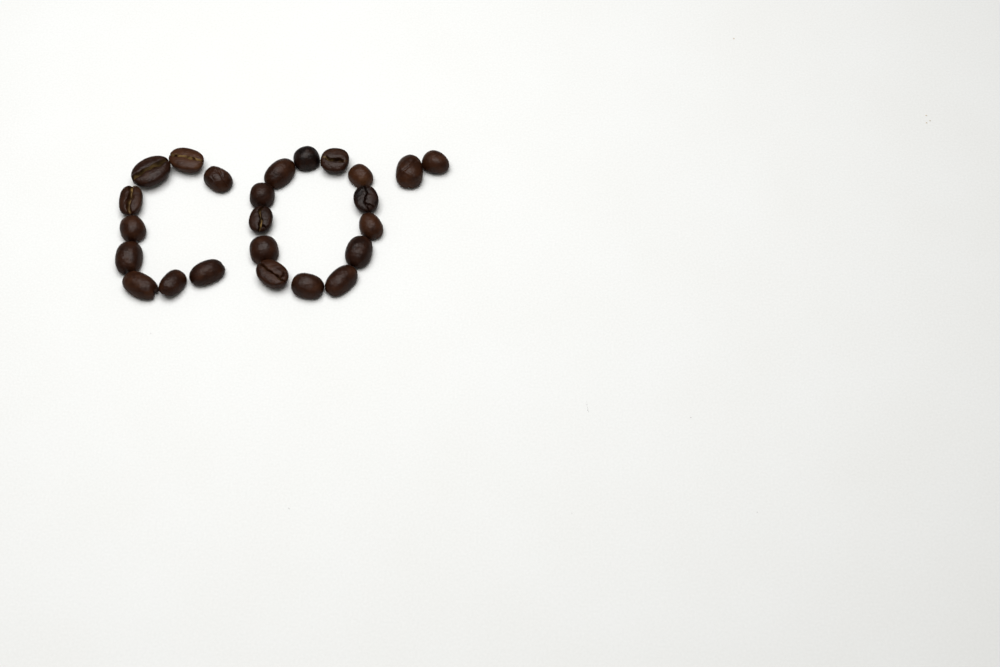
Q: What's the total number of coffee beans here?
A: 24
